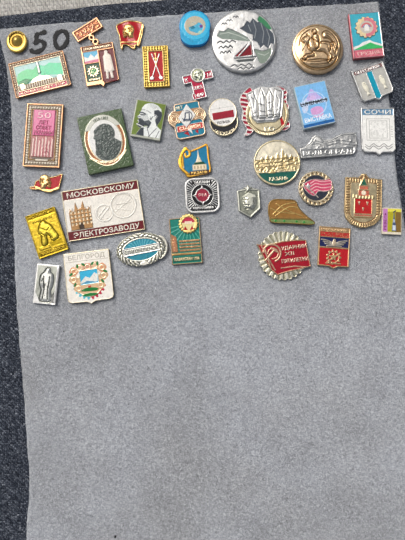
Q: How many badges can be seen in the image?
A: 37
